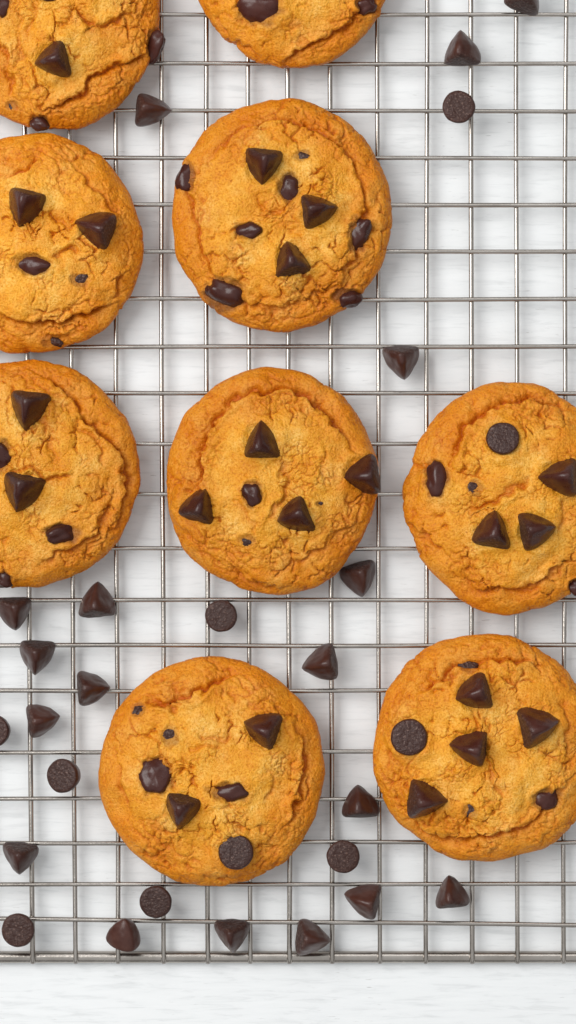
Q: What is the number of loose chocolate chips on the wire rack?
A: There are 25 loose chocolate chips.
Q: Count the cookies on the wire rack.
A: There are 9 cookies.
